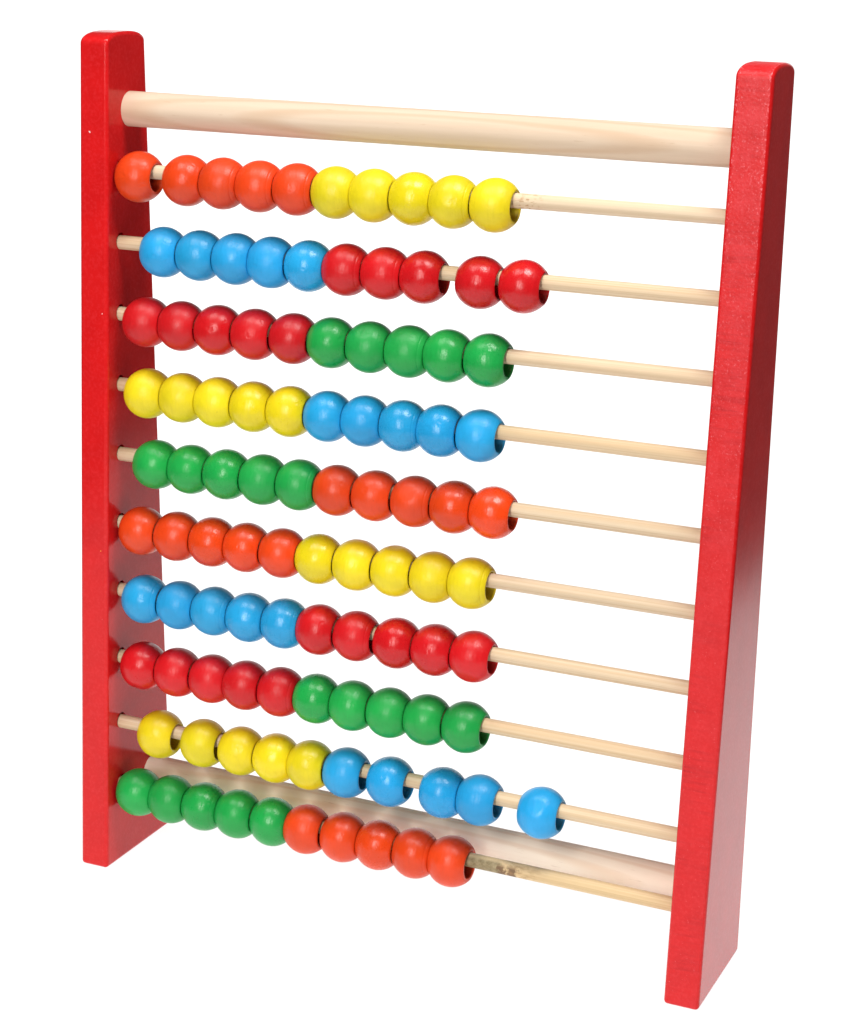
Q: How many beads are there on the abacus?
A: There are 100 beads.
